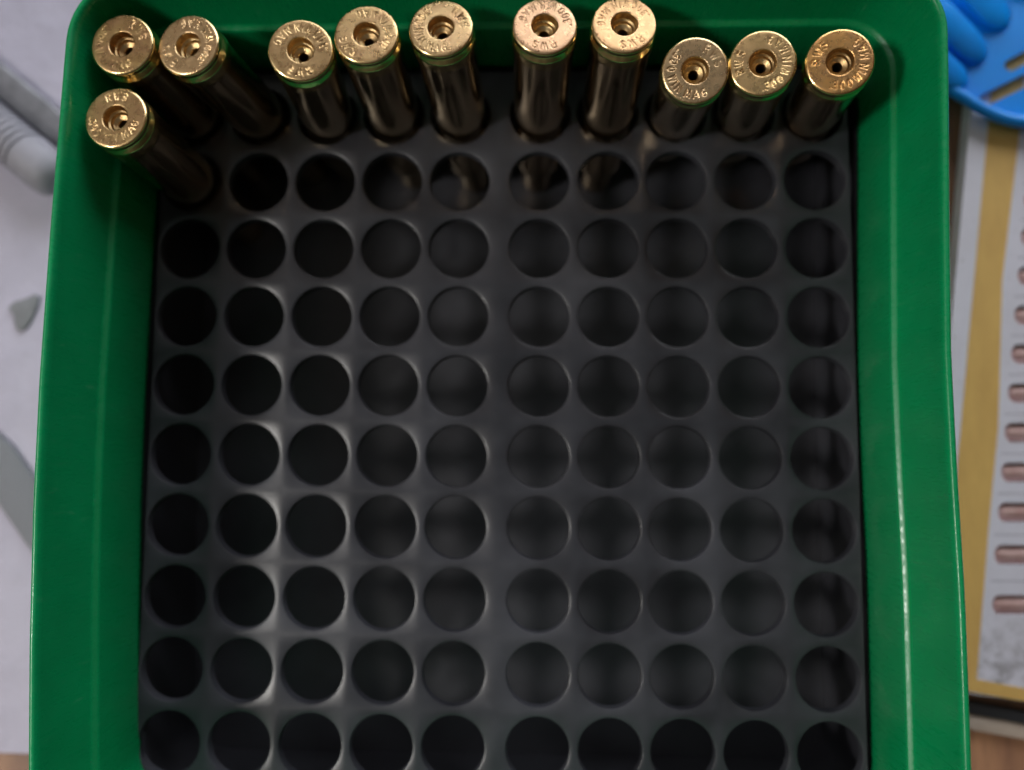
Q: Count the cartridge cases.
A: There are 11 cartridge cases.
